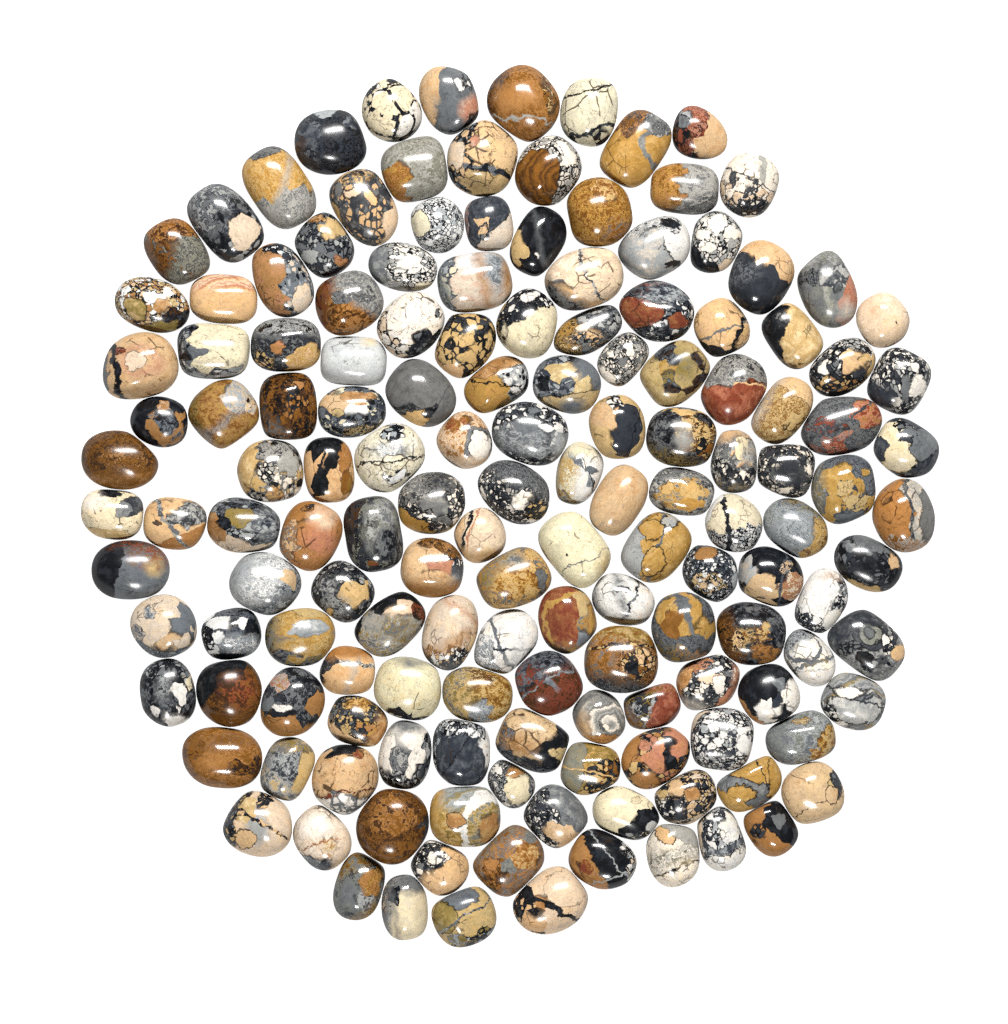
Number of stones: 151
